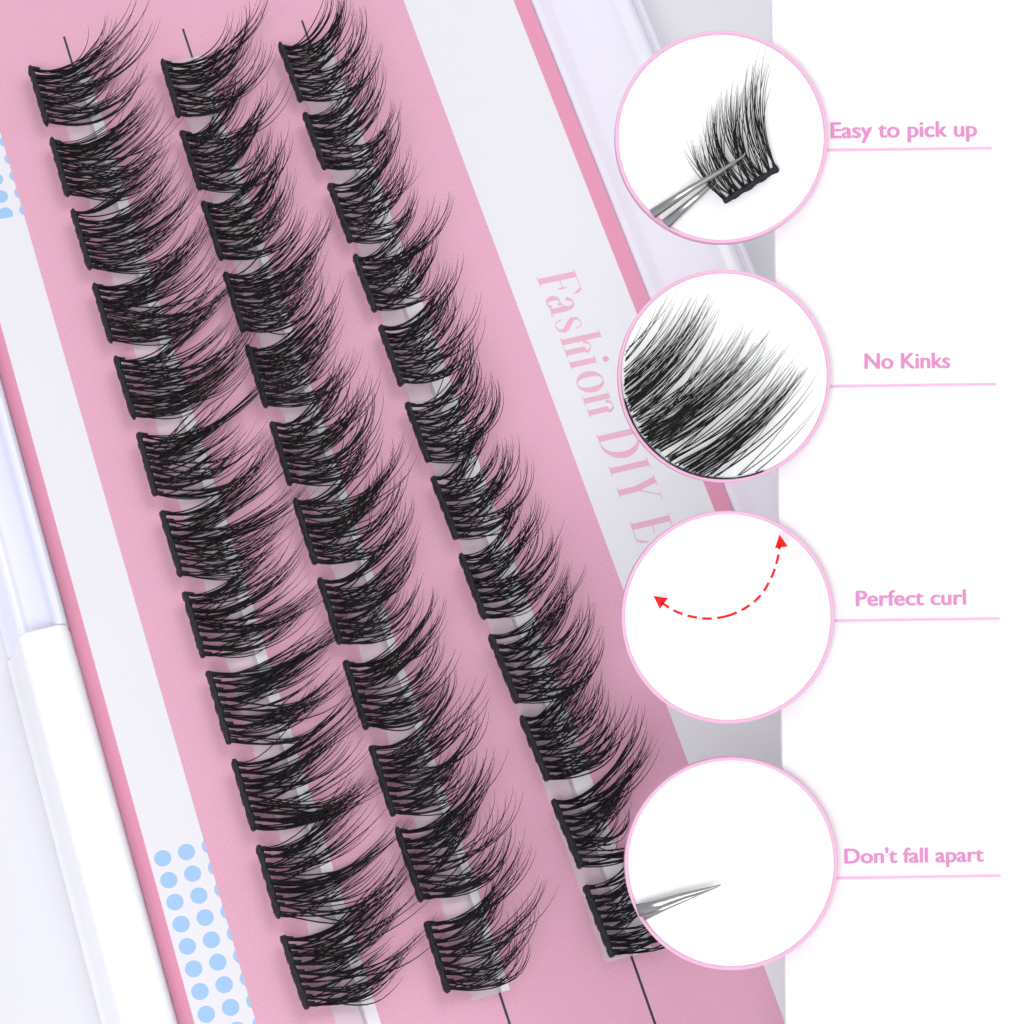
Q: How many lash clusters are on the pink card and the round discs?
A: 38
